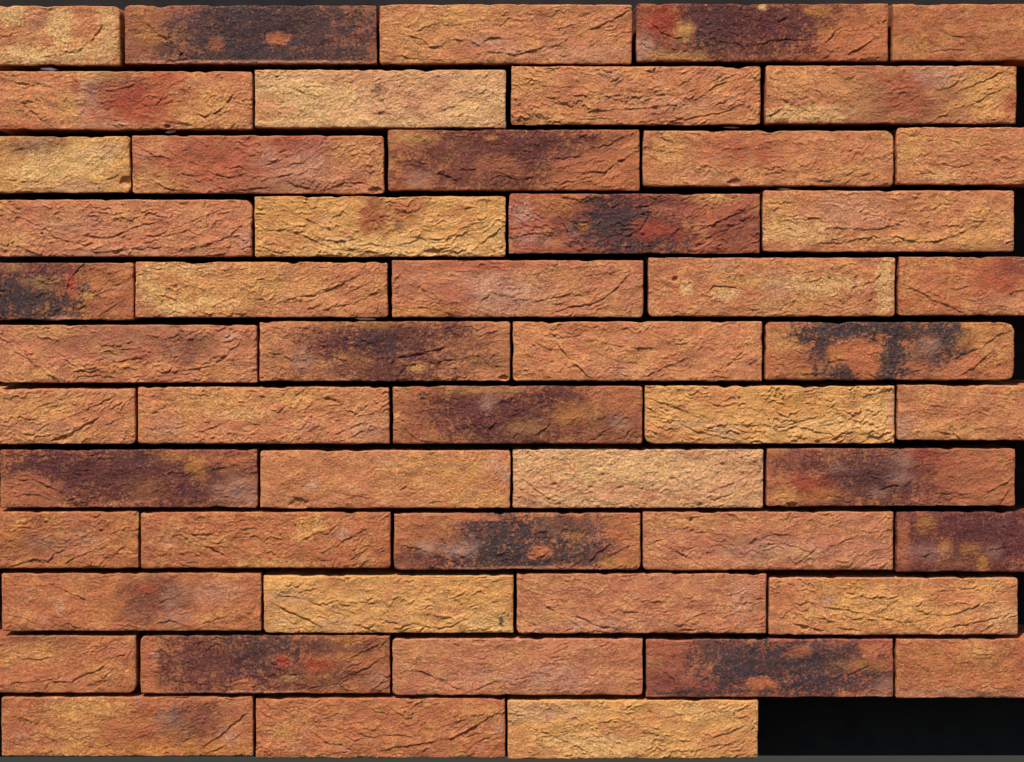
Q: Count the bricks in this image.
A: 53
